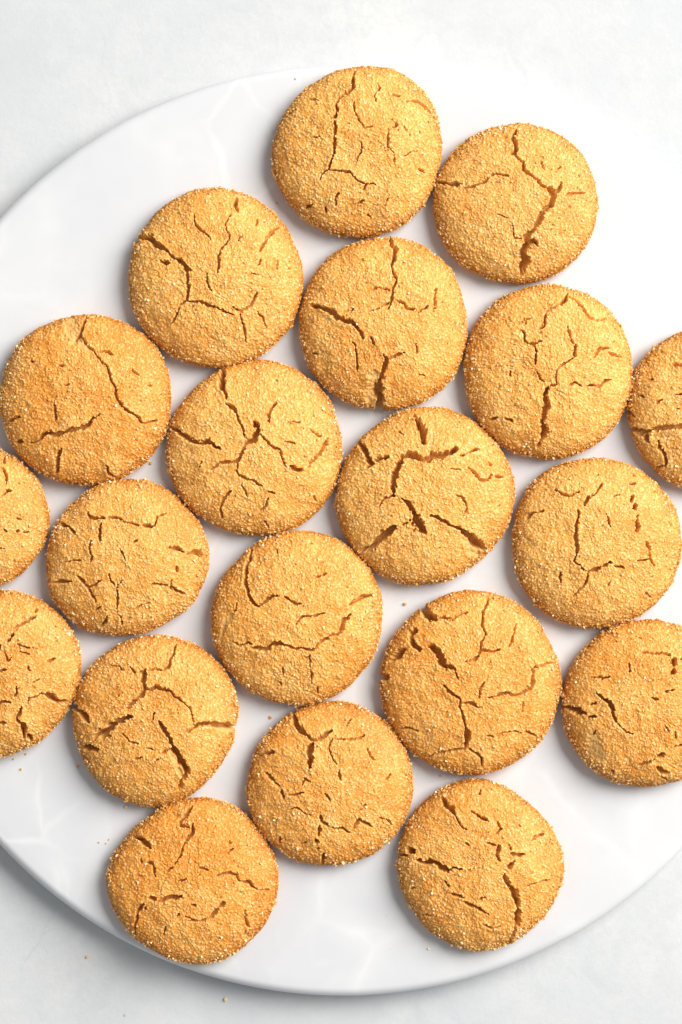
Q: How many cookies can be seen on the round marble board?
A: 20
